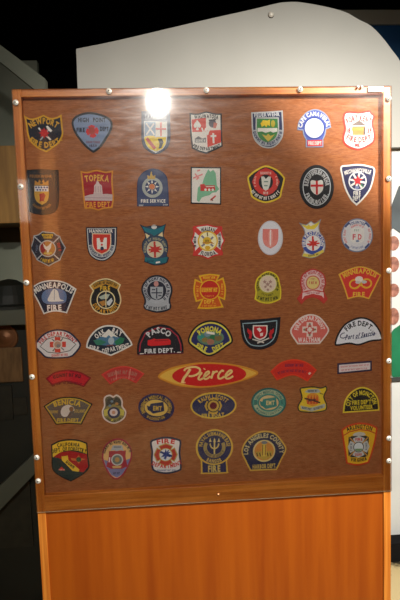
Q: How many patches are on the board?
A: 53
